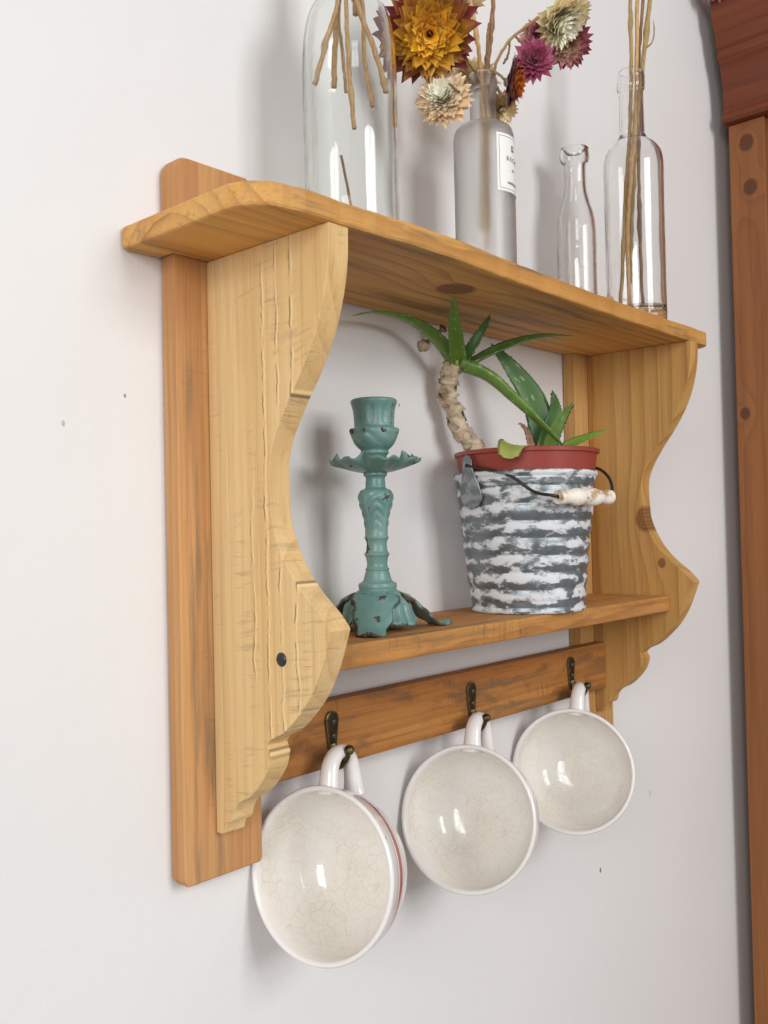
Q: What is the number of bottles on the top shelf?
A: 4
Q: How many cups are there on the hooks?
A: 3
